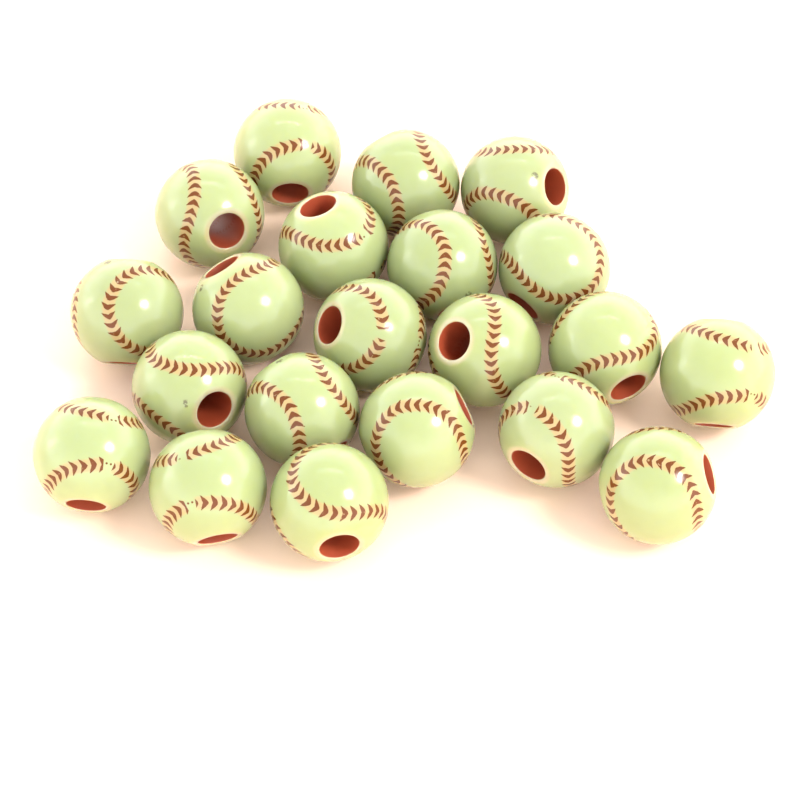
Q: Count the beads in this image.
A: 21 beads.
